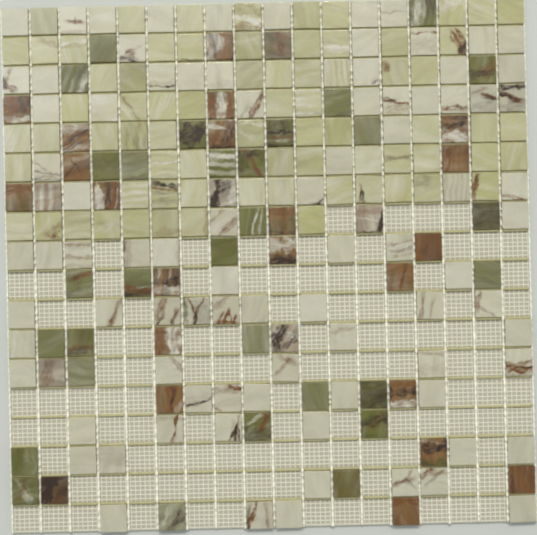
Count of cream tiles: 75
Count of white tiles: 82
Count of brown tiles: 28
